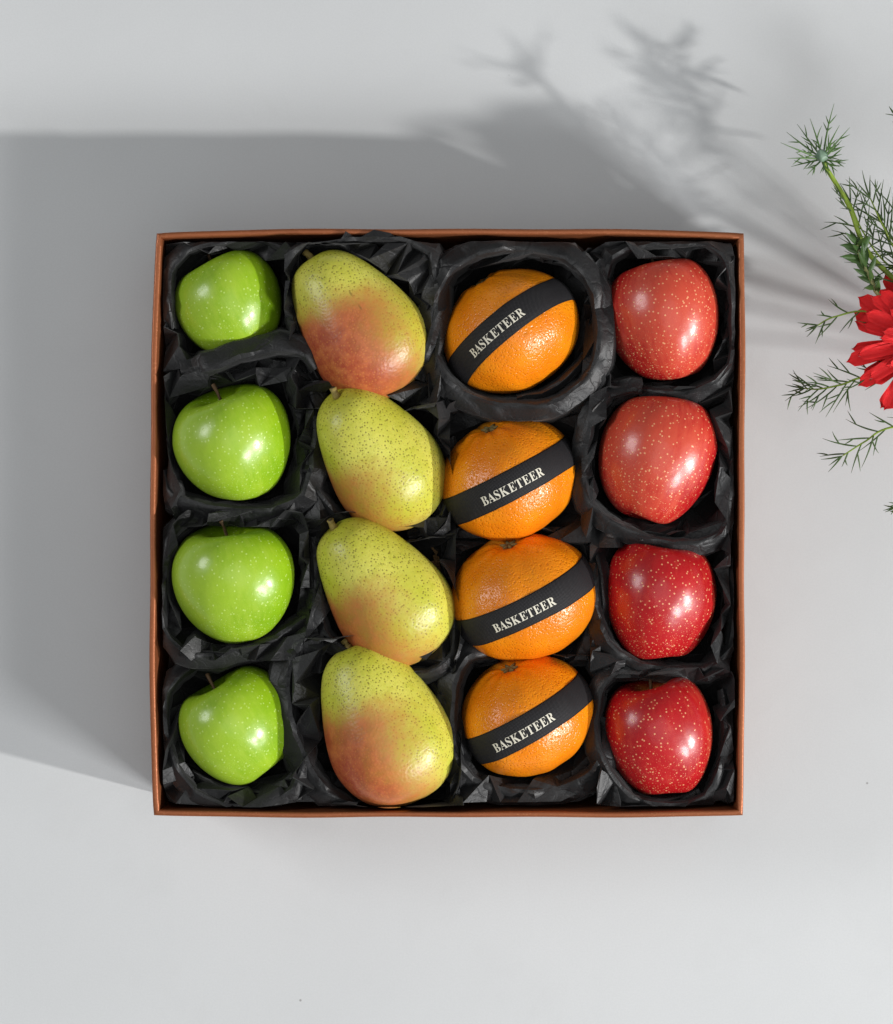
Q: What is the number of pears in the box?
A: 4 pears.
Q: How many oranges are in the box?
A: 4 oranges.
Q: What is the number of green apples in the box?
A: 4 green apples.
